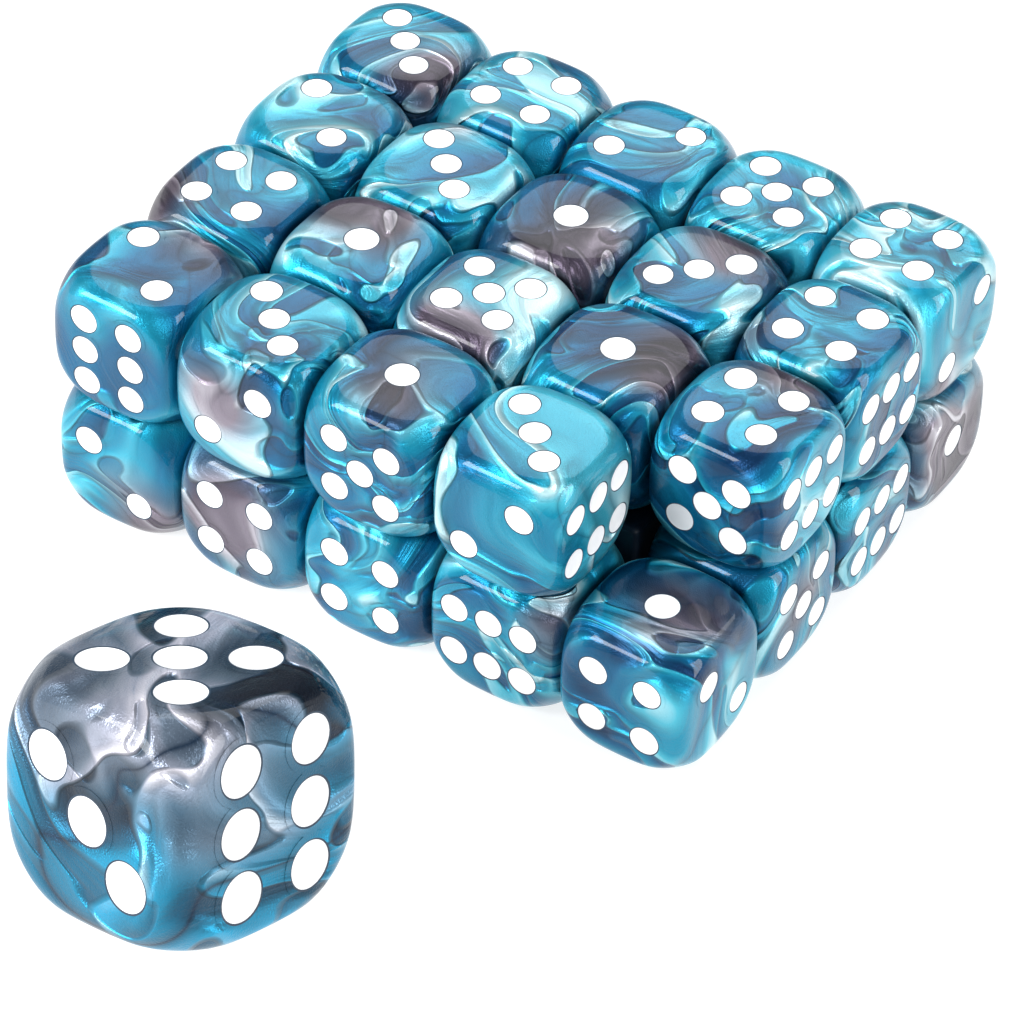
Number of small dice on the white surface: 27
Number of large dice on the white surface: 1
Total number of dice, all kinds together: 28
